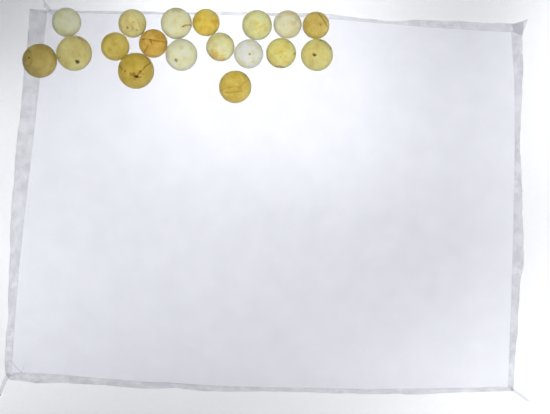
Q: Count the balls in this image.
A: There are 18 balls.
